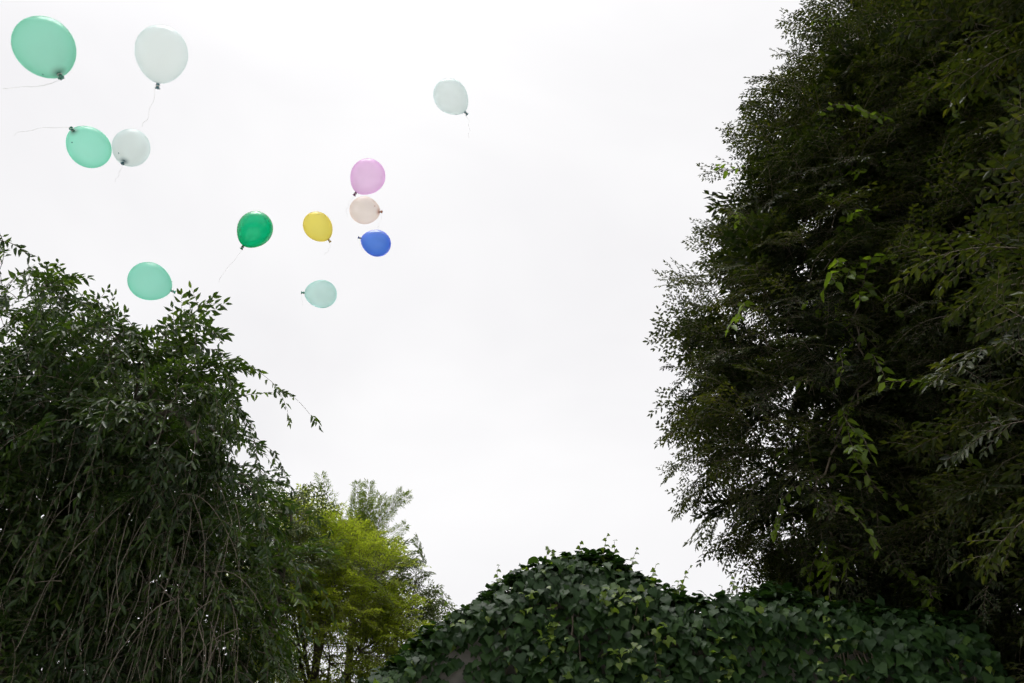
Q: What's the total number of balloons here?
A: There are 12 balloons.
